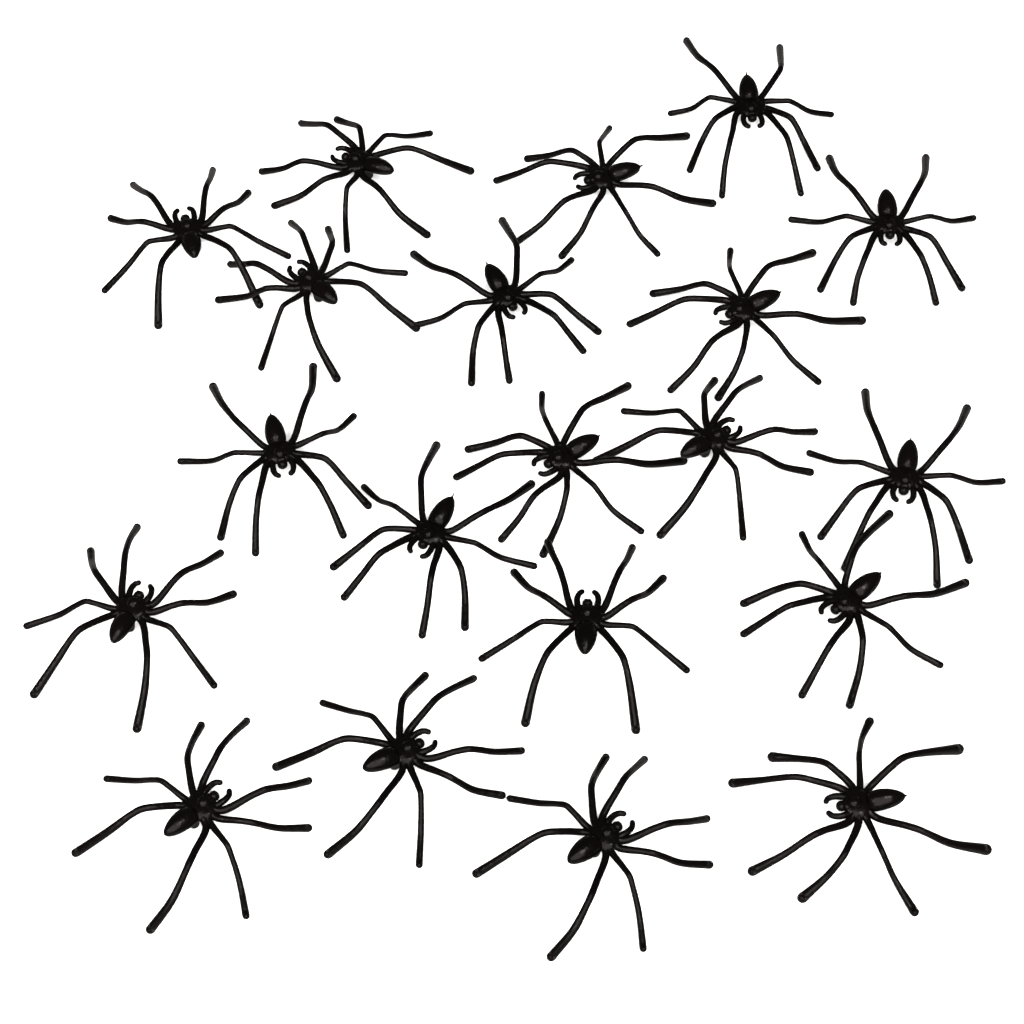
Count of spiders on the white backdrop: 20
